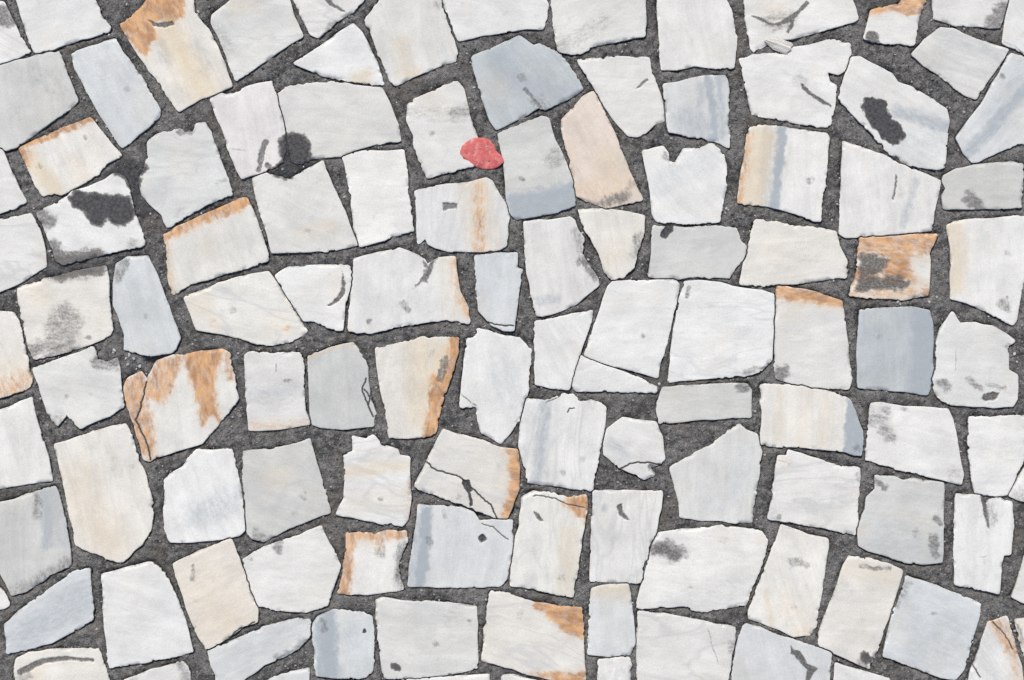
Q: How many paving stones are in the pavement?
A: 115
